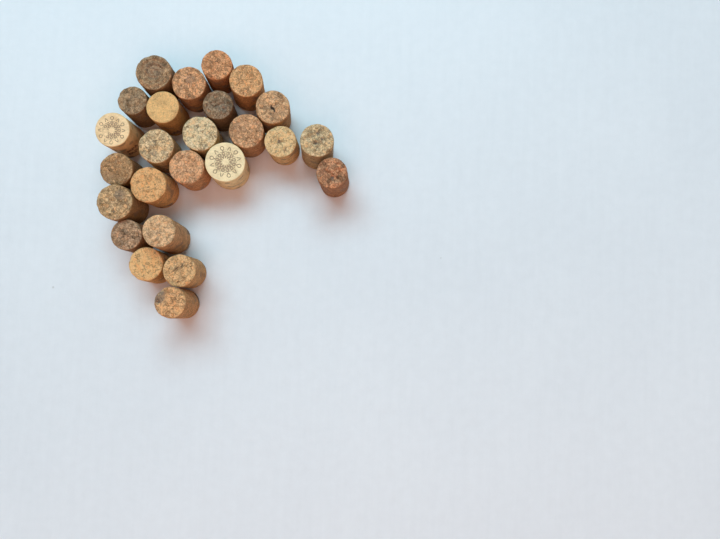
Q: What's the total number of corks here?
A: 25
